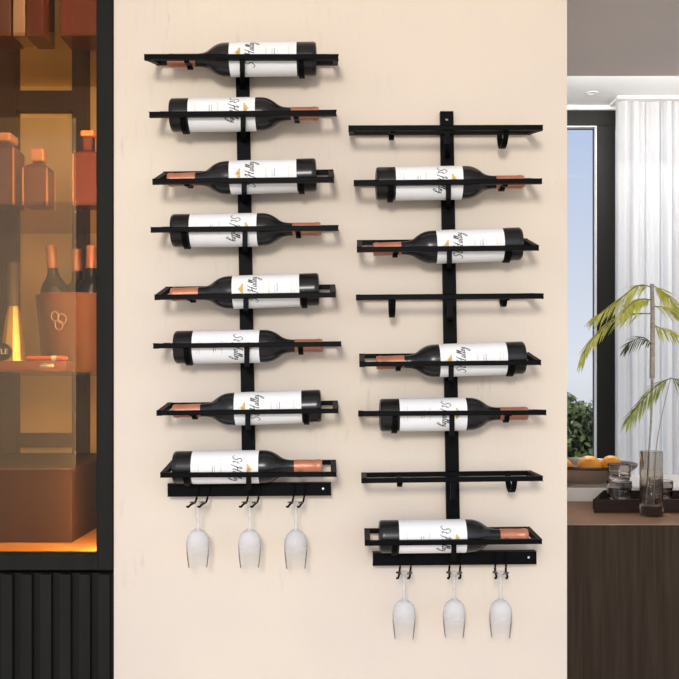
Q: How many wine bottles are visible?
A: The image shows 16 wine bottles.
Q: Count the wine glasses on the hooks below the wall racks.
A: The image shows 6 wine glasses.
